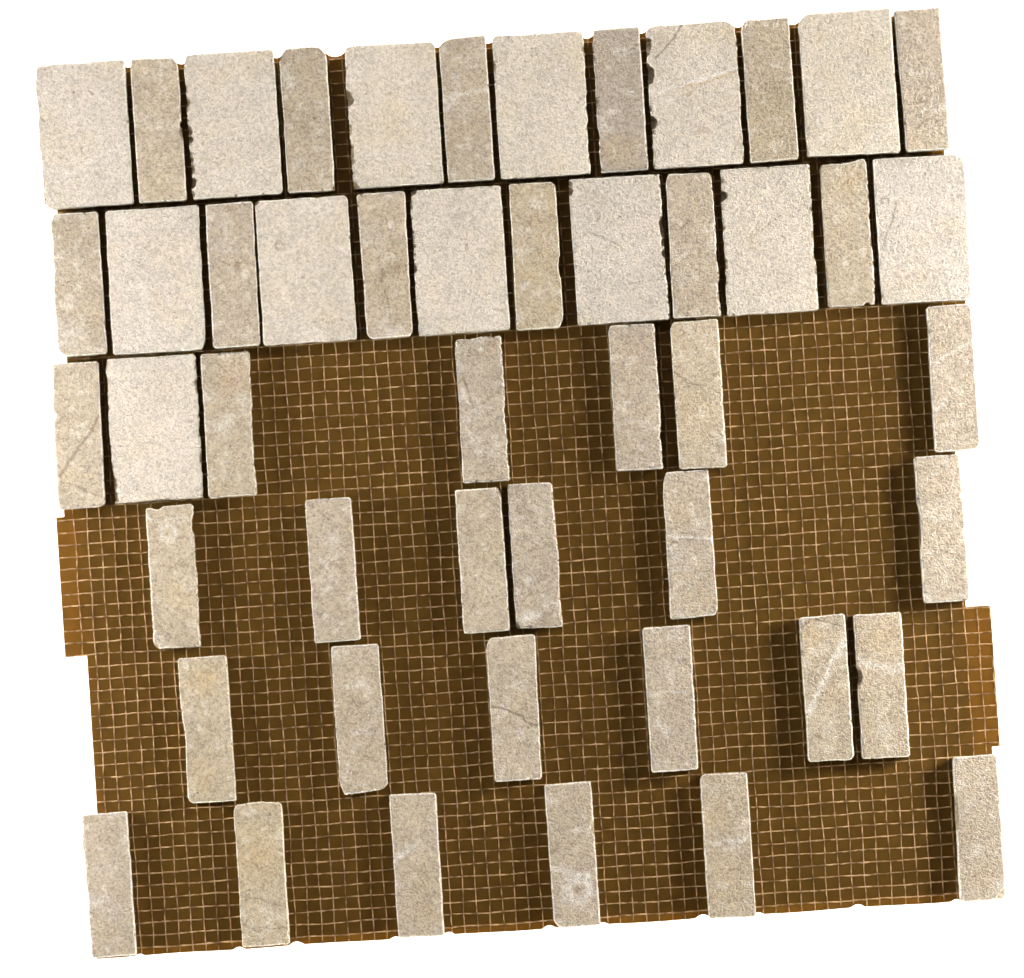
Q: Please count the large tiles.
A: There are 13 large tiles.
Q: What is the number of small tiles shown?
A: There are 36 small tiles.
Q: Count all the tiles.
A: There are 49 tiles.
